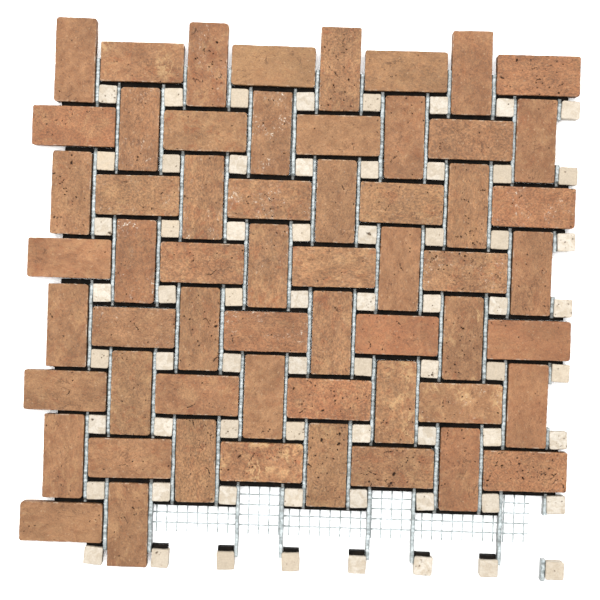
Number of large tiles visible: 58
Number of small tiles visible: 64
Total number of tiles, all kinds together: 122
